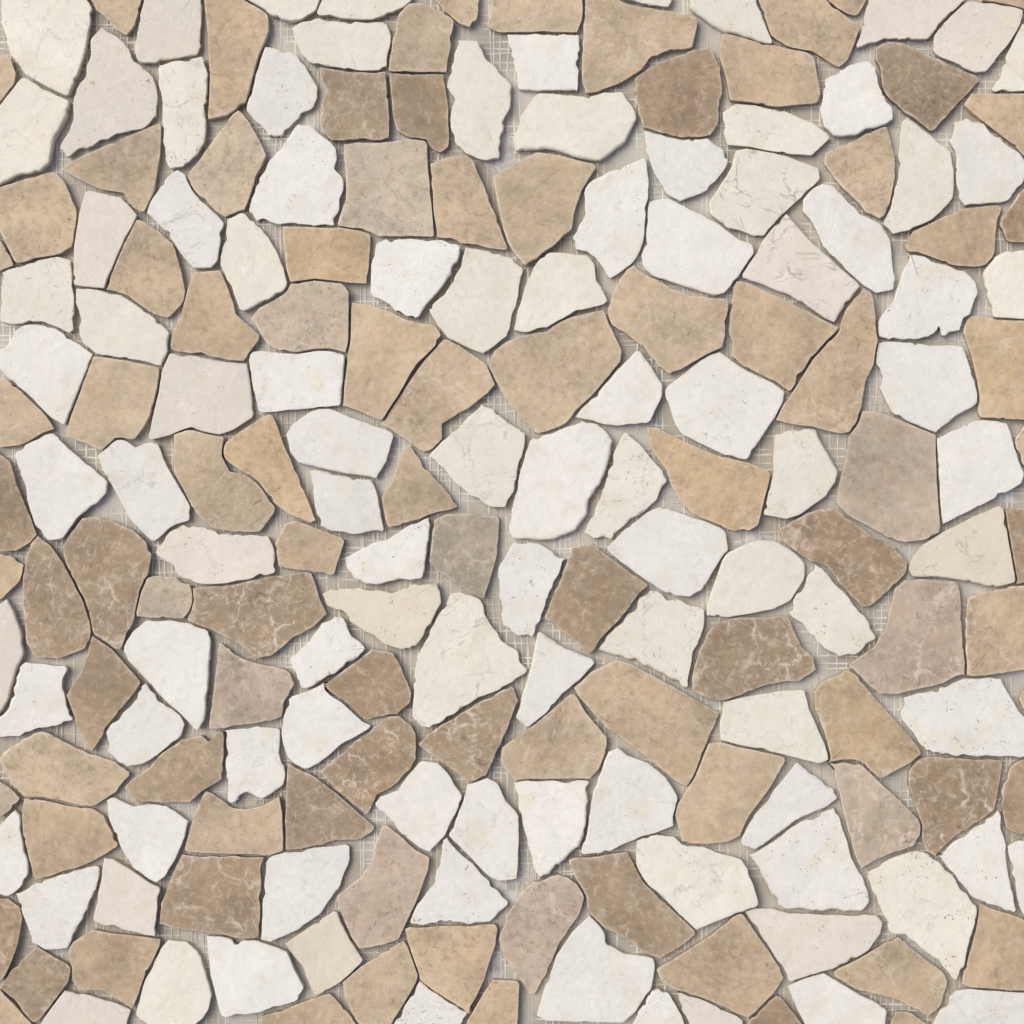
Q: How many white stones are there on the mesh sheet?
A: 100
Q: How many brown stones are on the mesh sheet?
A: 95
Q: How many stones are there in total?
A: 195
